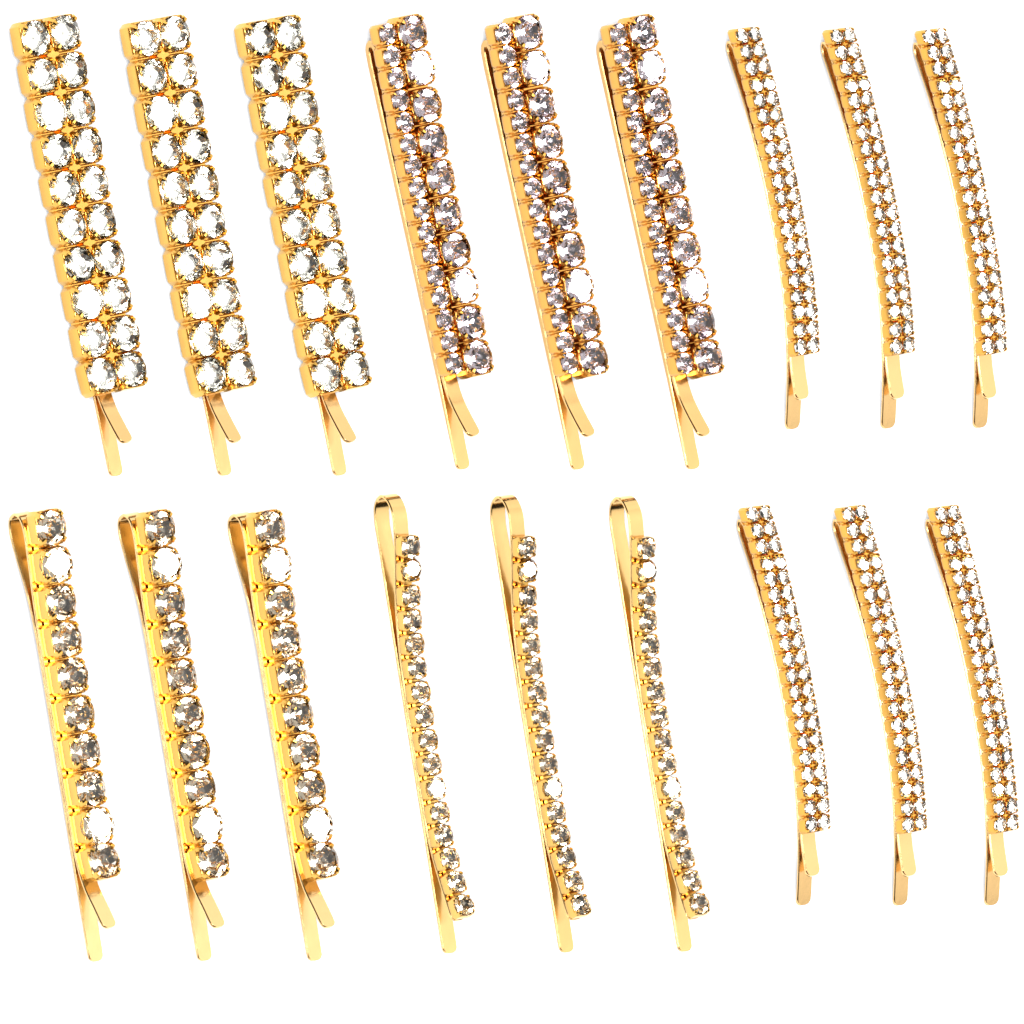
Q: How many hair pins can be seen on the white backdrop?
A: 18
